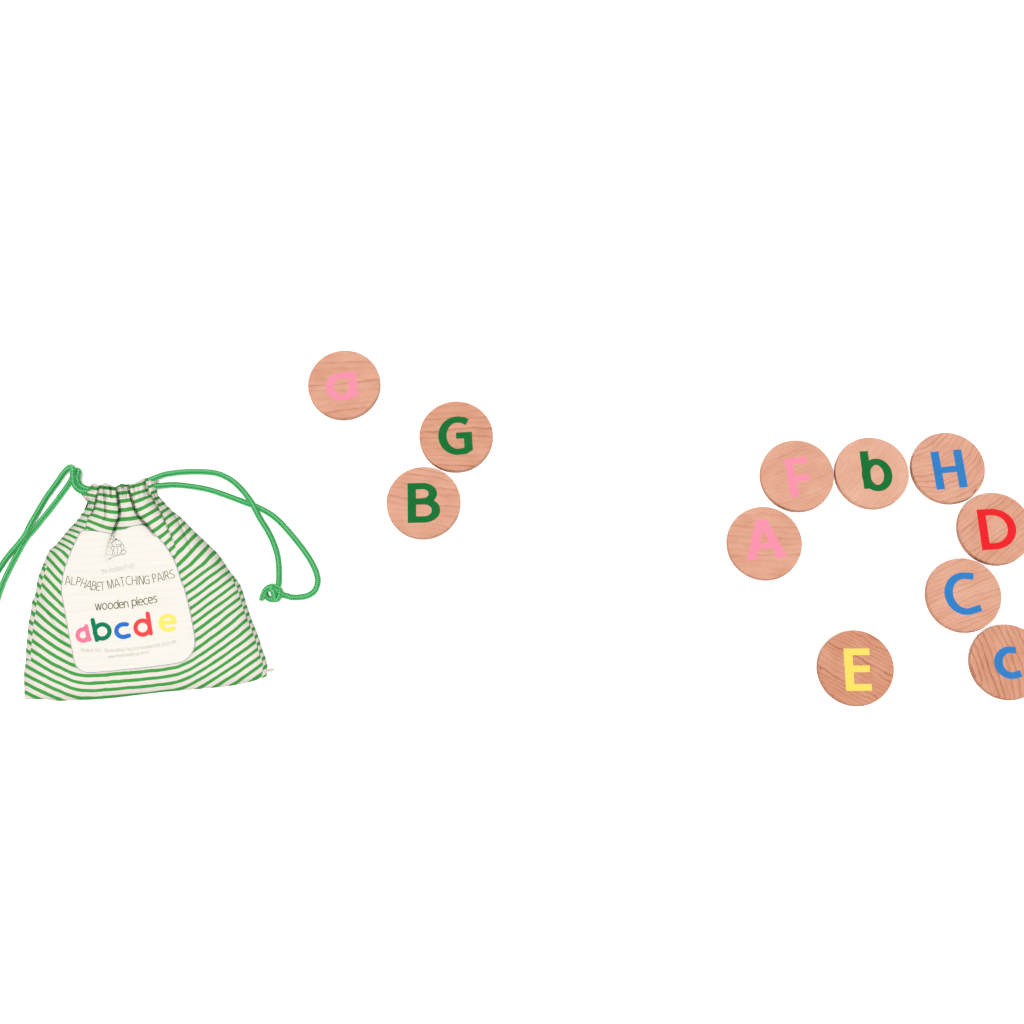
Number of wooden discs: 11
